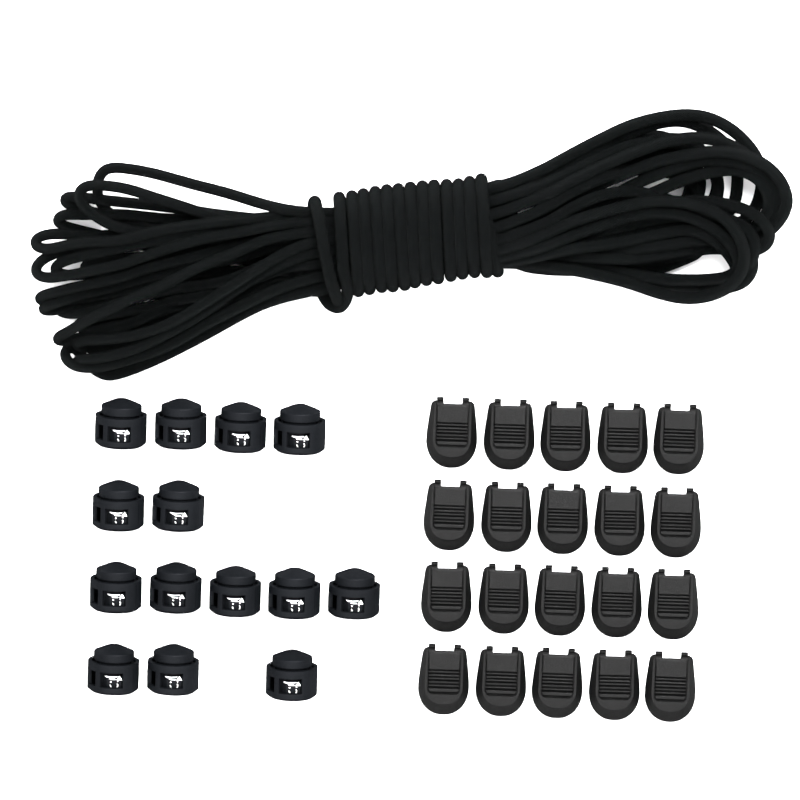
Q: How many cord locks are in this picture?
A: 14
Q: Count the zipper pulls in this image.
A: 20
